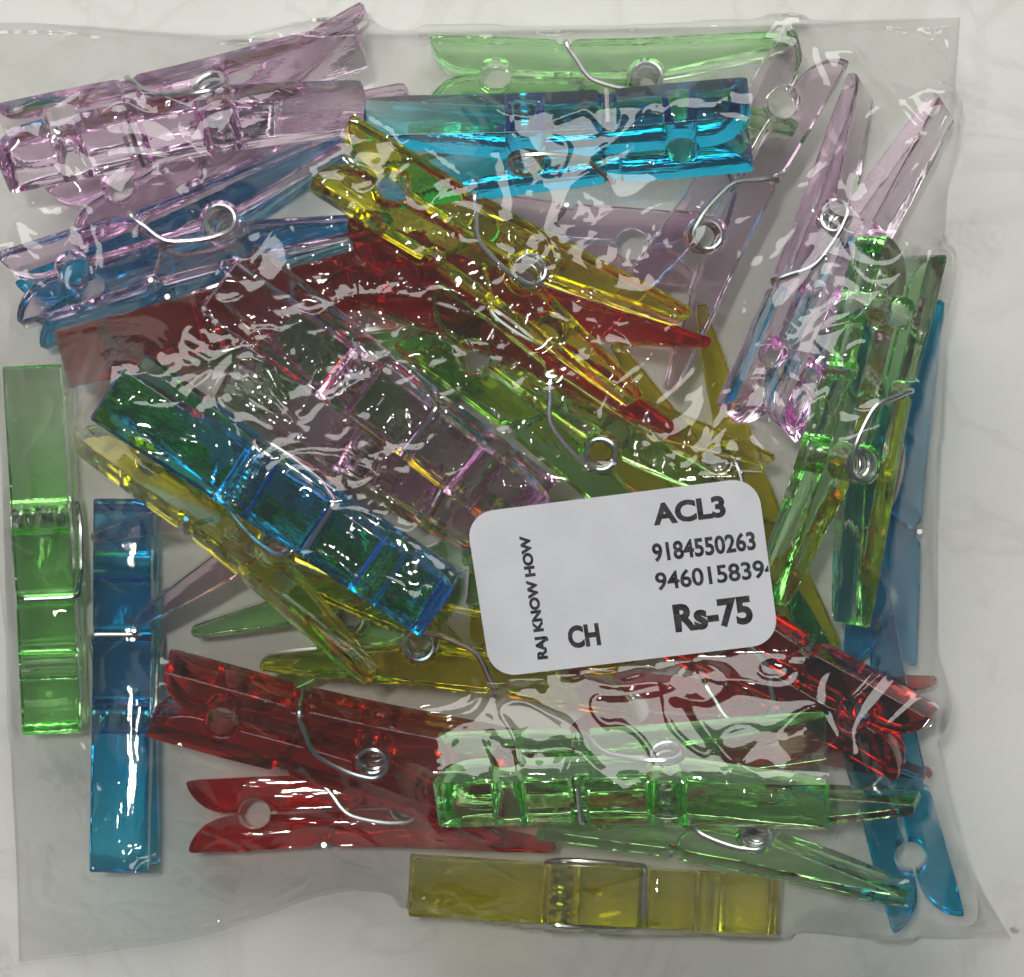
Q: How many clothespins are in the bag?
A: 35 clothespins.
